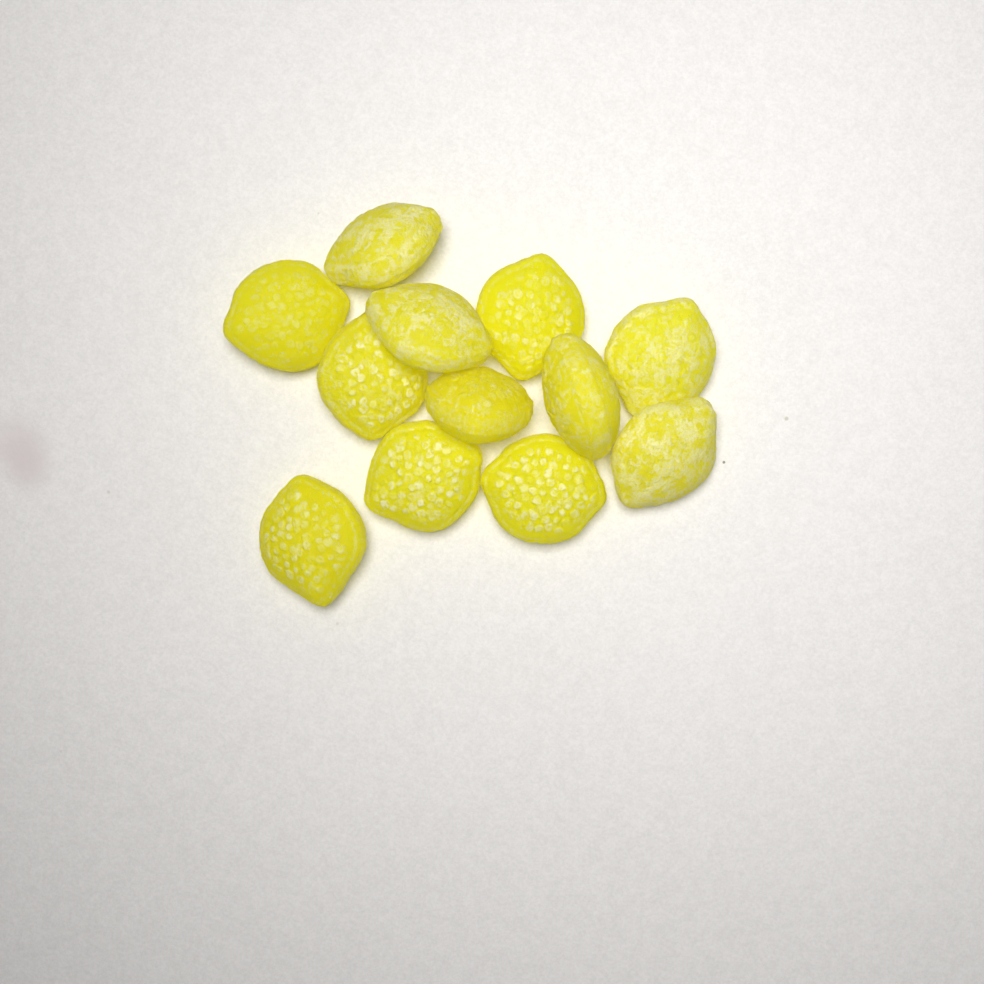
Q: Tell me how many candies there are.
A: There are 12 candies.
